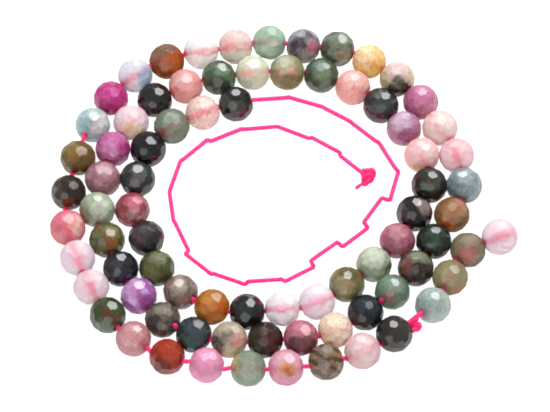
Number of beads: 79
